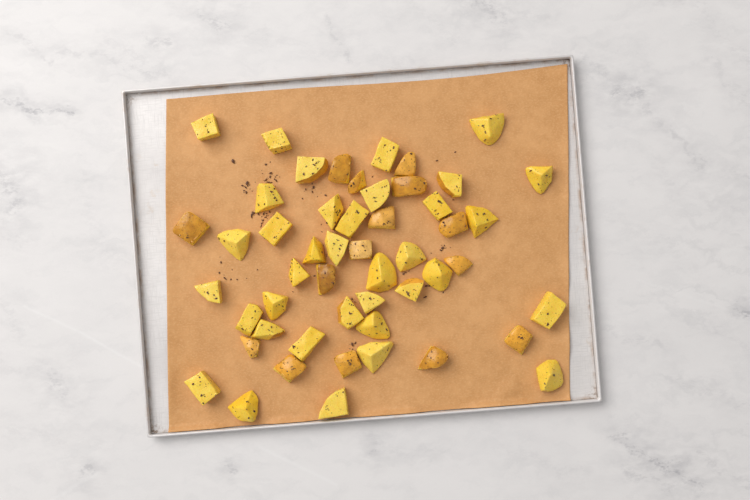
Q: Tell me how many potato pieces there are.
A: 51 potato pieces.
